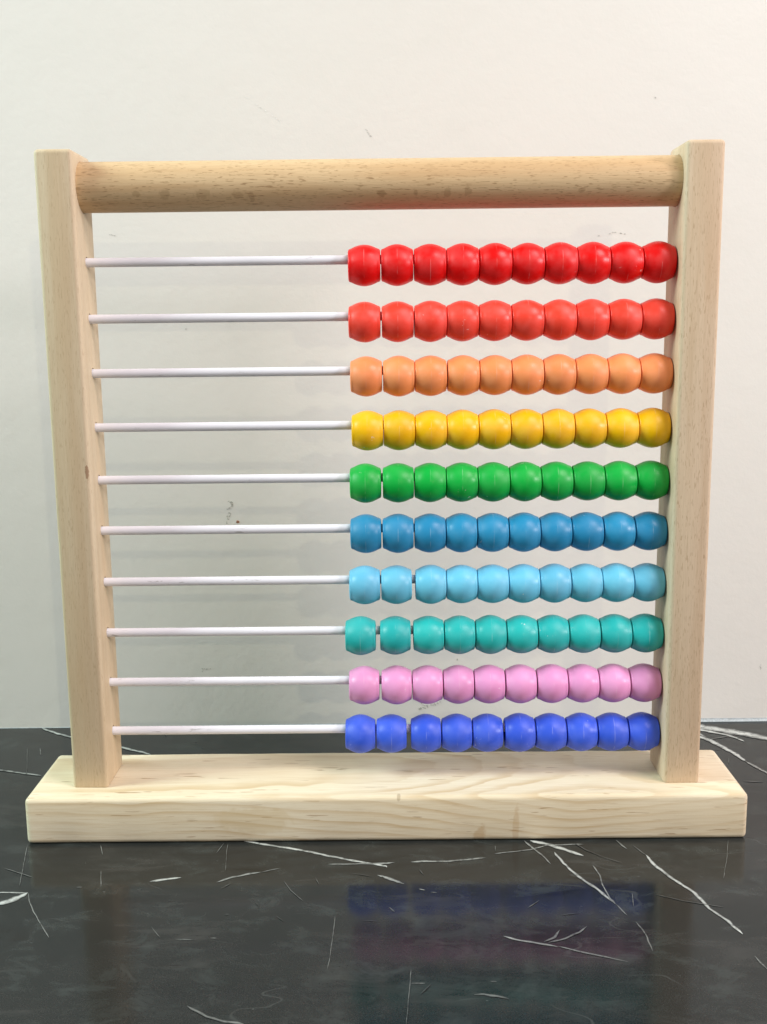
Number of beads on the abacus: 100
